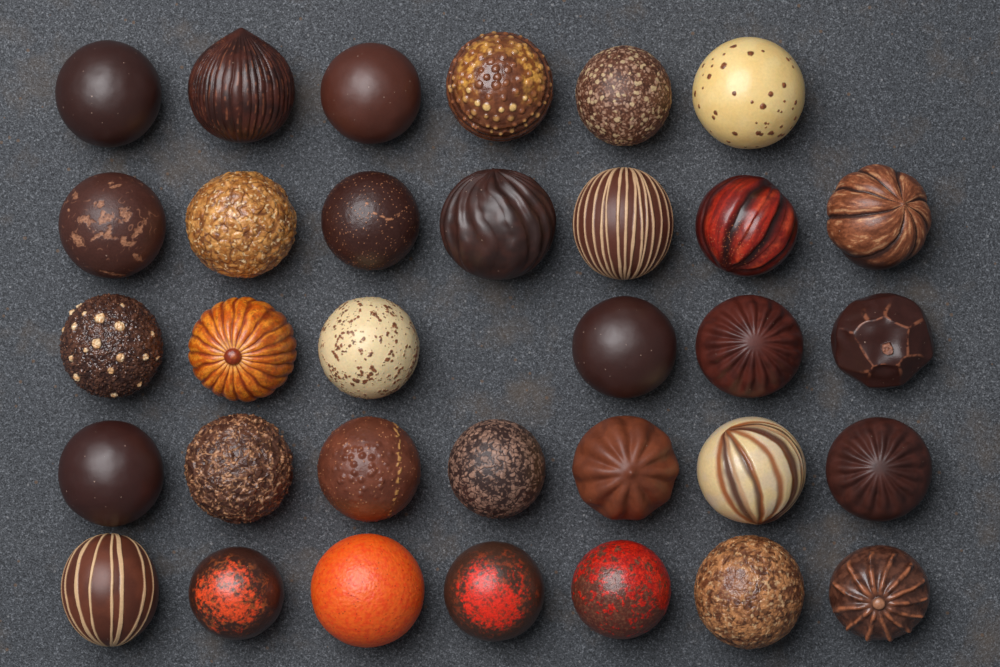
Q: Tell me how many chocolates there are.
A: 33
